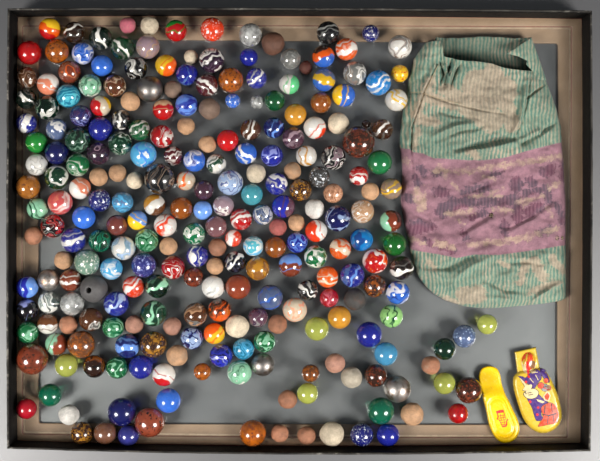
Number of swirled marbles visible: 141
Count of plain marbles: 37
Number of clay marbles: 41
